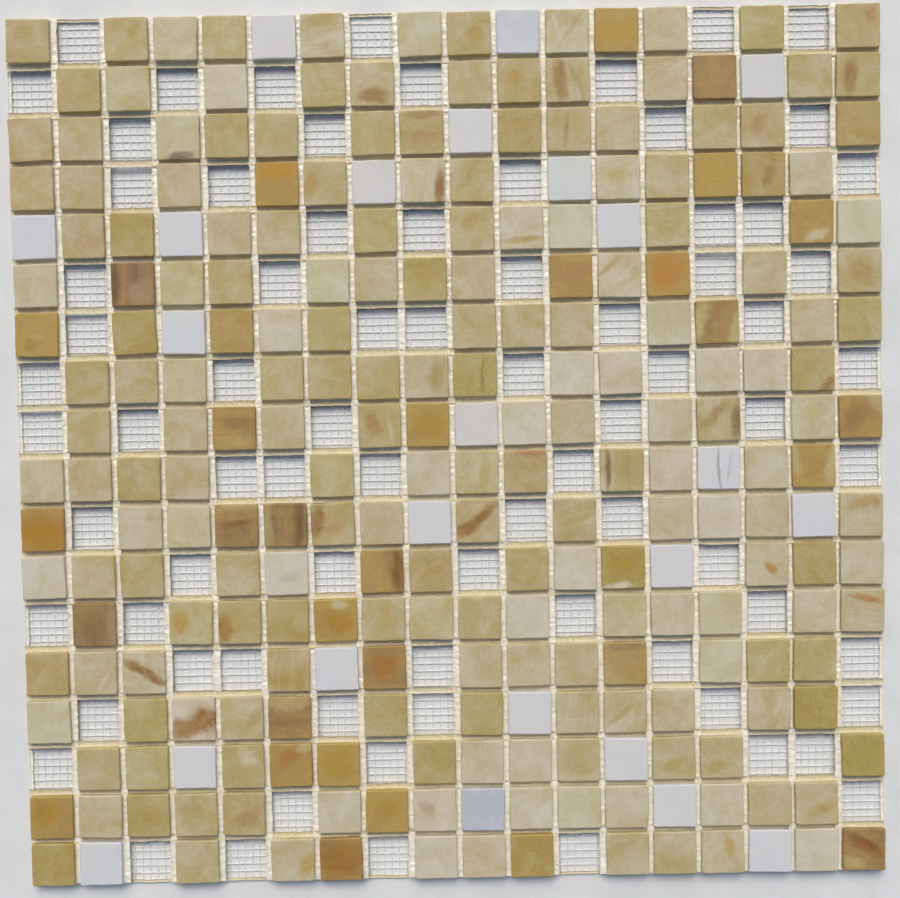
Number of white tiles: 23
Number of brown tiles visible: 28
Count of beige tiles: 196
